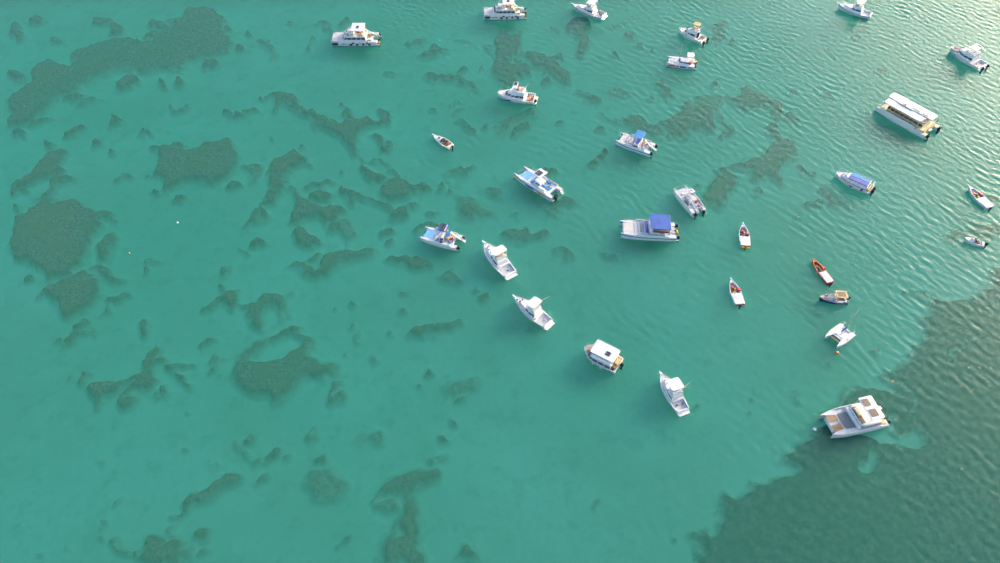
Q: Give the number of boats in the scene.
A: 28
